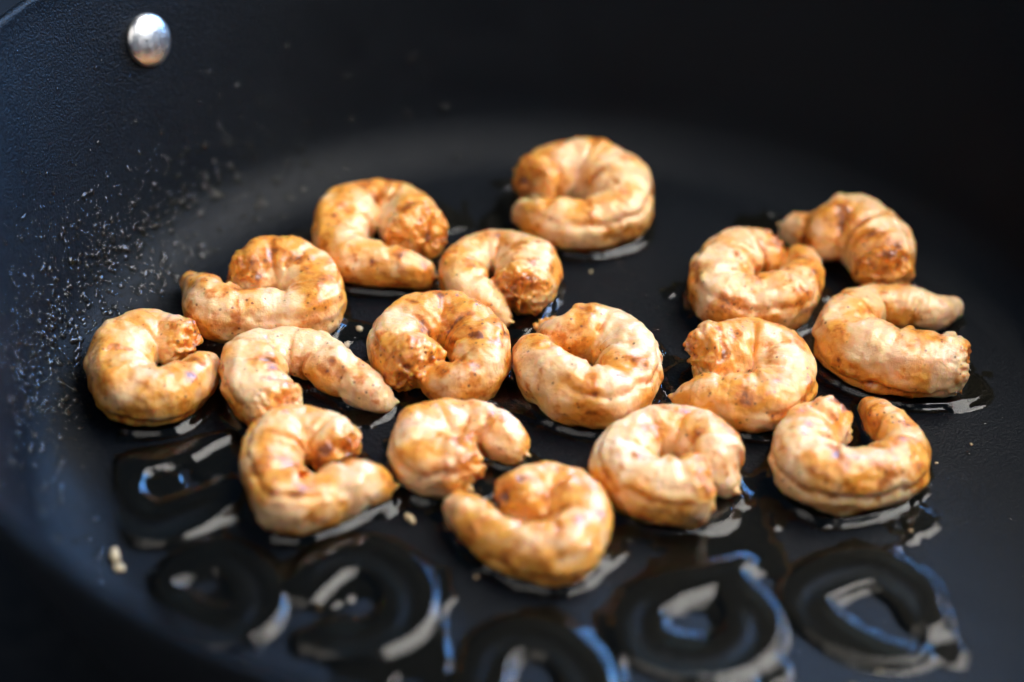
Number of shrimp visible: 17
